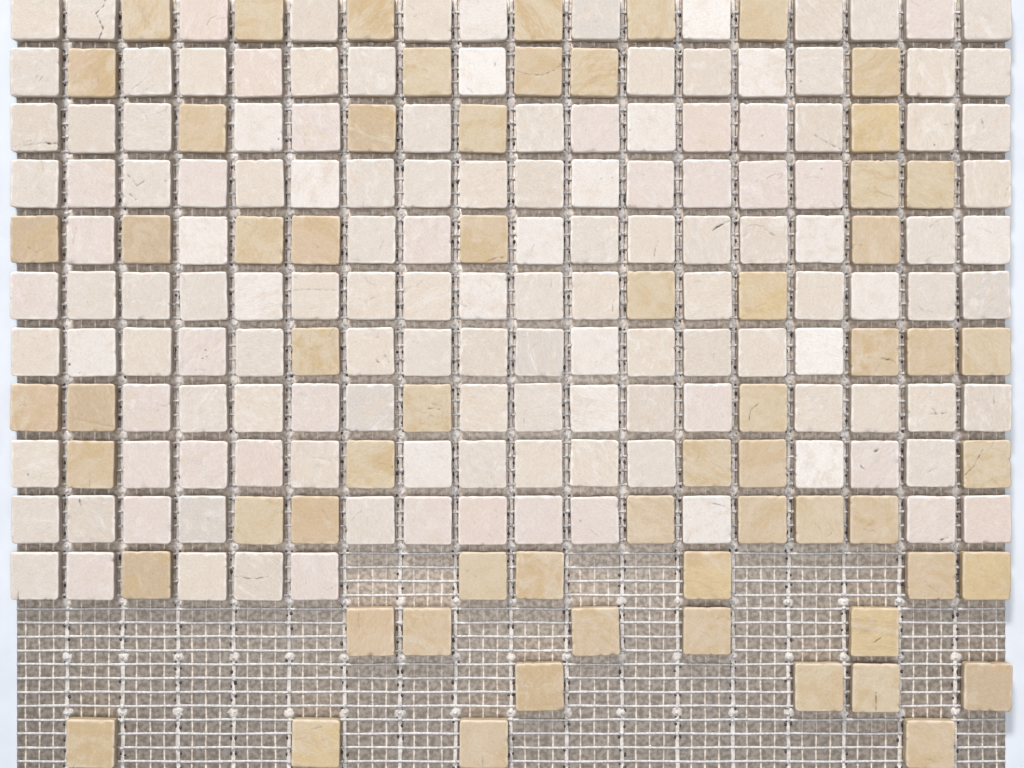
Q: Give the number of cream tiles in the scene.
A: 141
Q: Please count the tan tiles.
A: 63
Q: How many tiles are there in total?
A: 204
